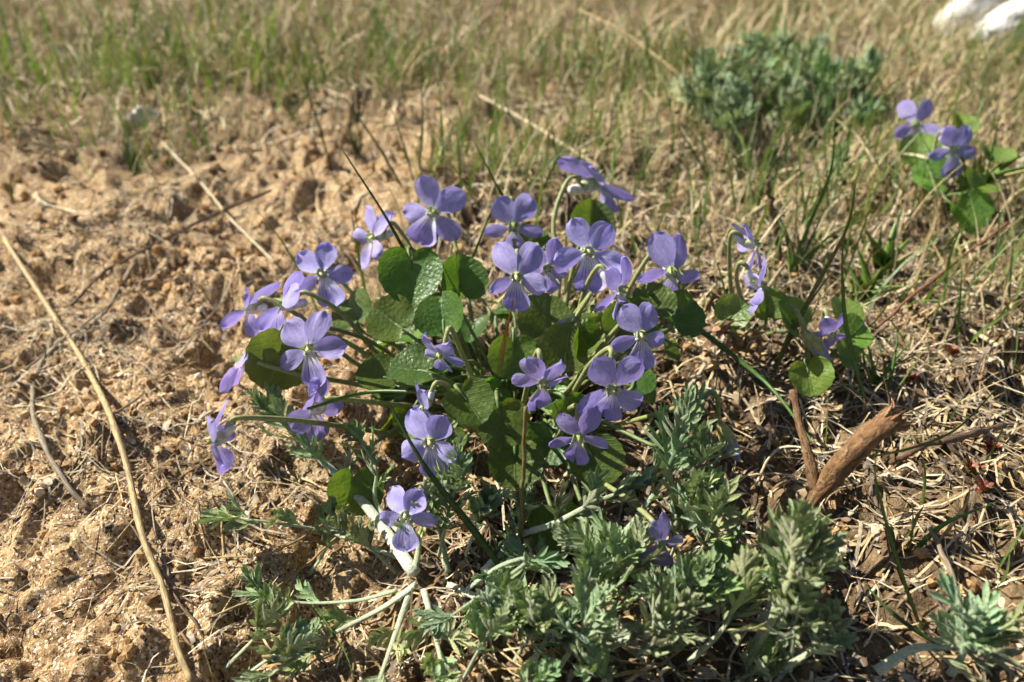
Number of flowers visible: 30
